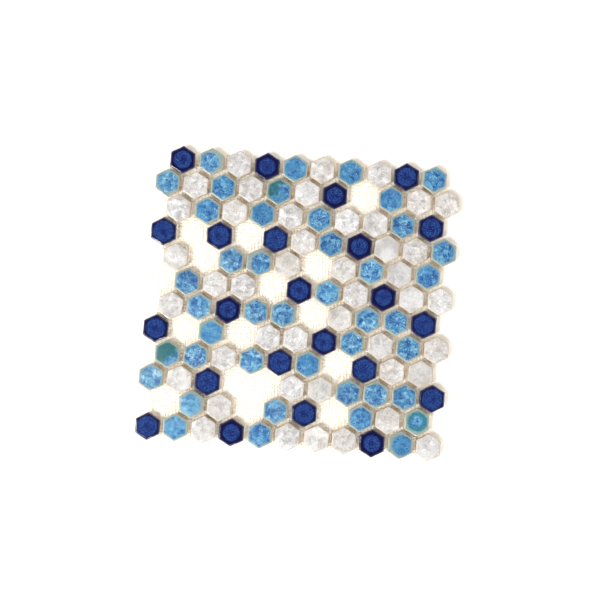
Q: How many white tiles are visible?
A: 44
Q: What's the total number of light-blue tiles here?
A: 43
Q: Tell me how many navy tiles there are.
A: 23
